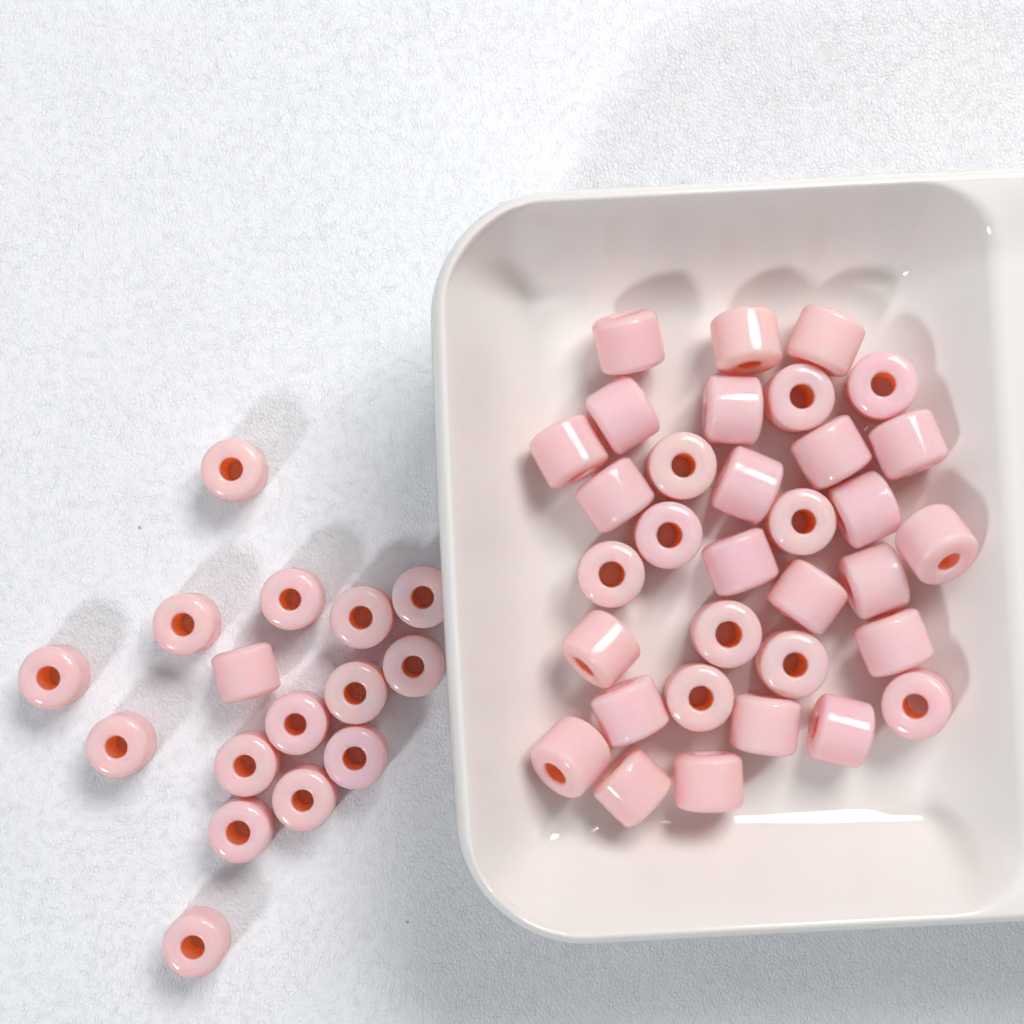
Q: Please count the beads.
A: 49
